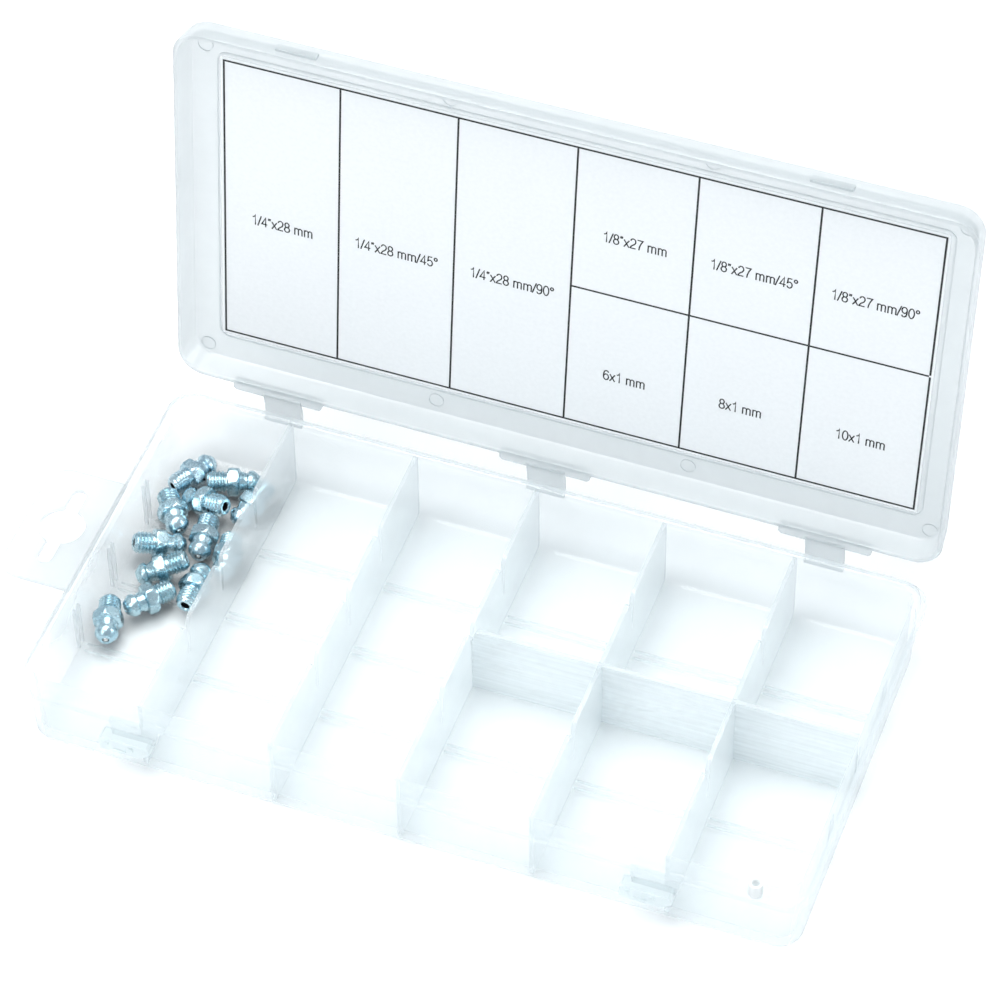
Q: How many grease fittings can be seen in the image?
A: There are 12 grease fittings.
